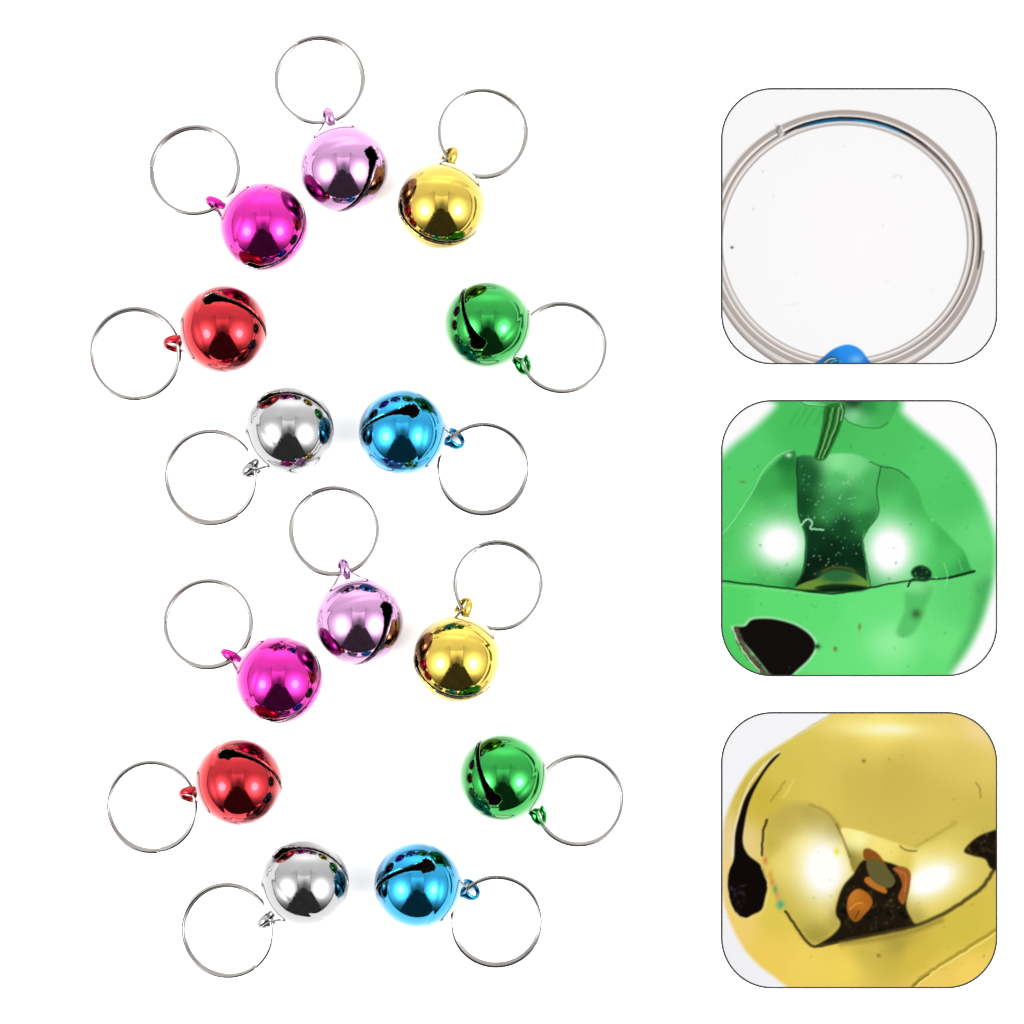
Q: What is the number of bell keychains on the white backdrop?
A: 14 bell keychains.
